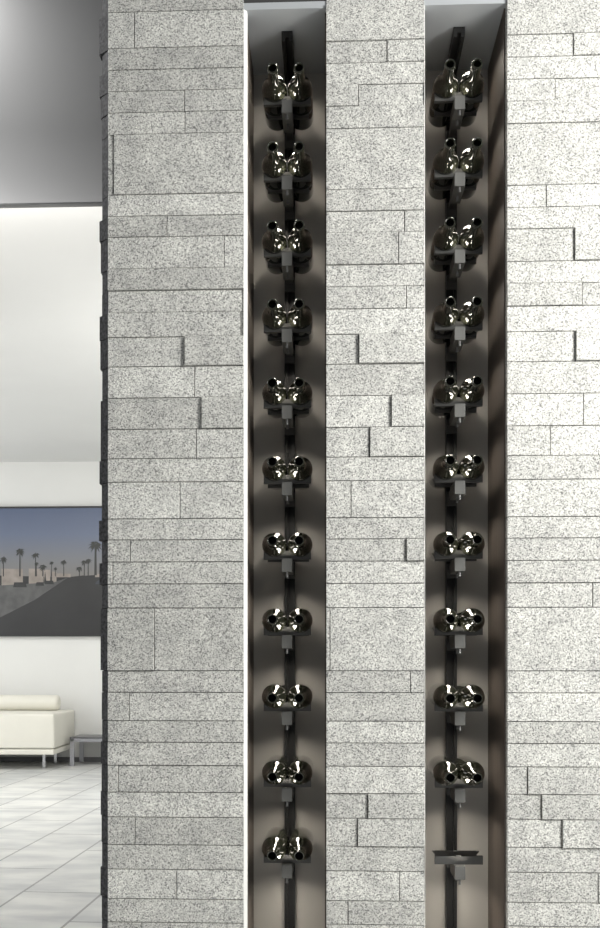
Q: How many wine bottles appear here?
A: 42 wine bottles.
